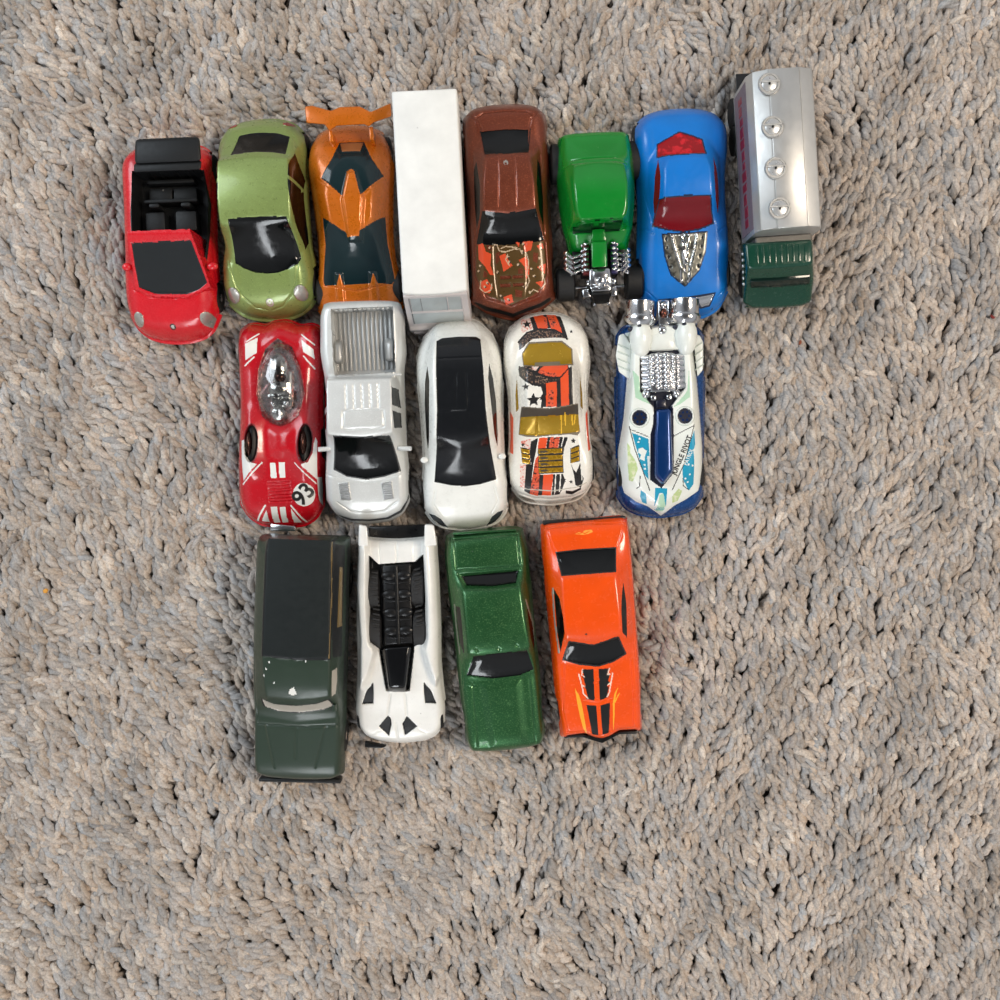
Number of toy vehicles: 17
